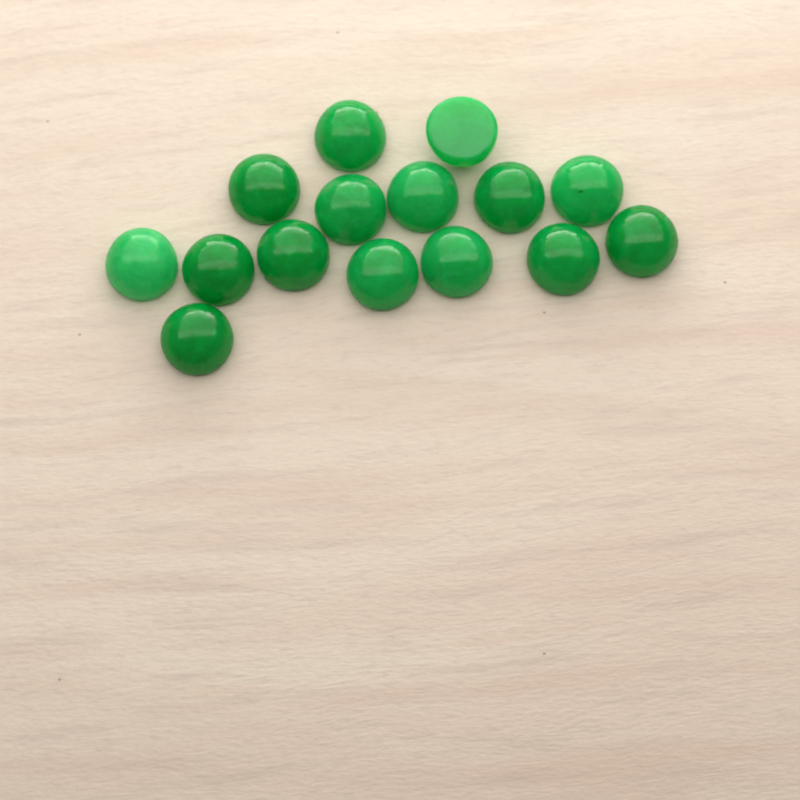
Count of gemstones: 15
